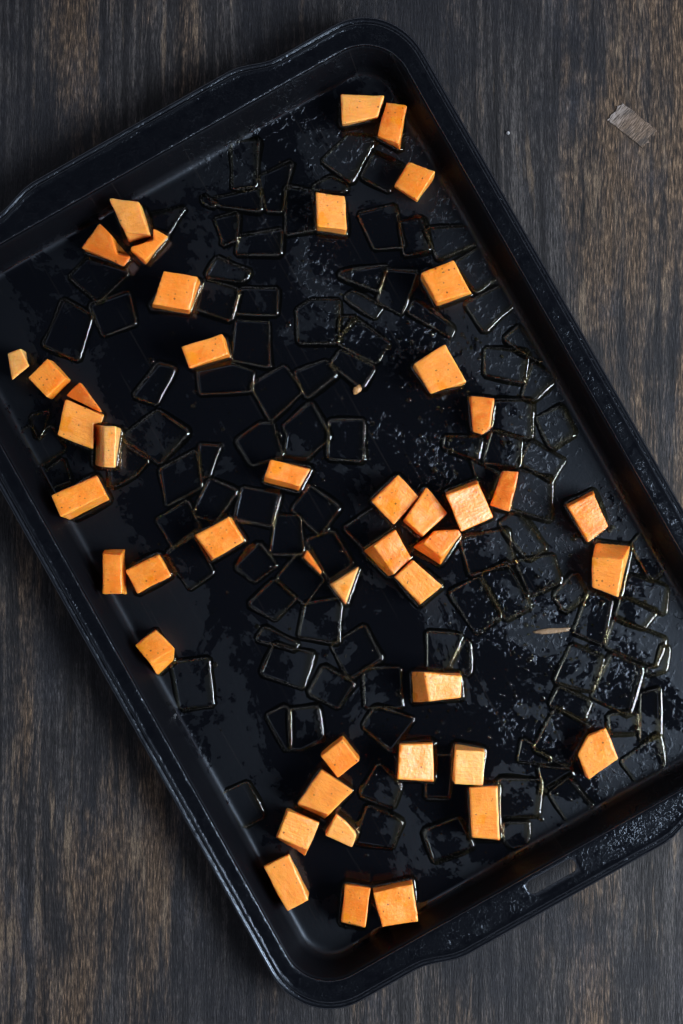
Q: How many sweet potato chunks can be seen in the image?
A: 46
